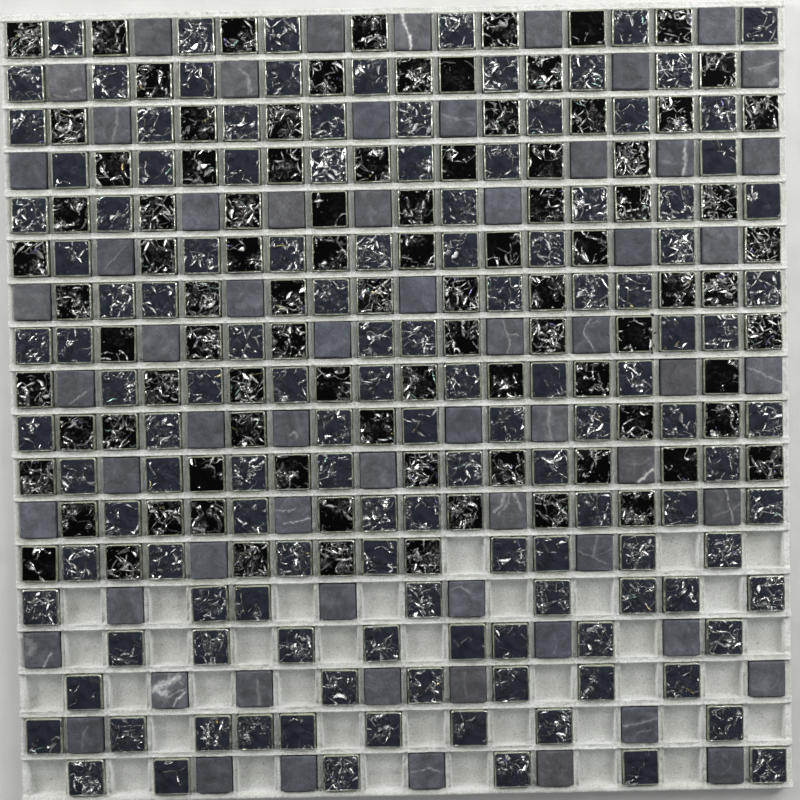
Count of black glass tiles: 92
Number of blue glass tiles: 130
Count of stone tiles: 64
